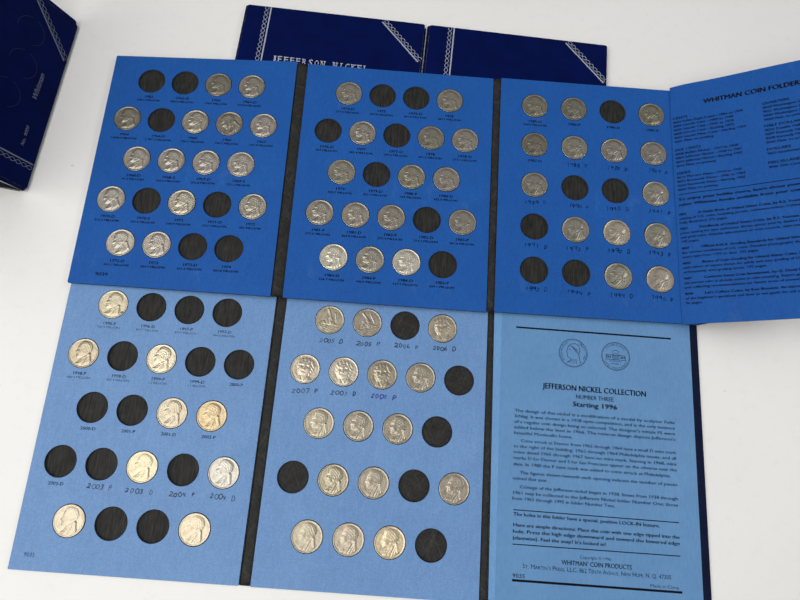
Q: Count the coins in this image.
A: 69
